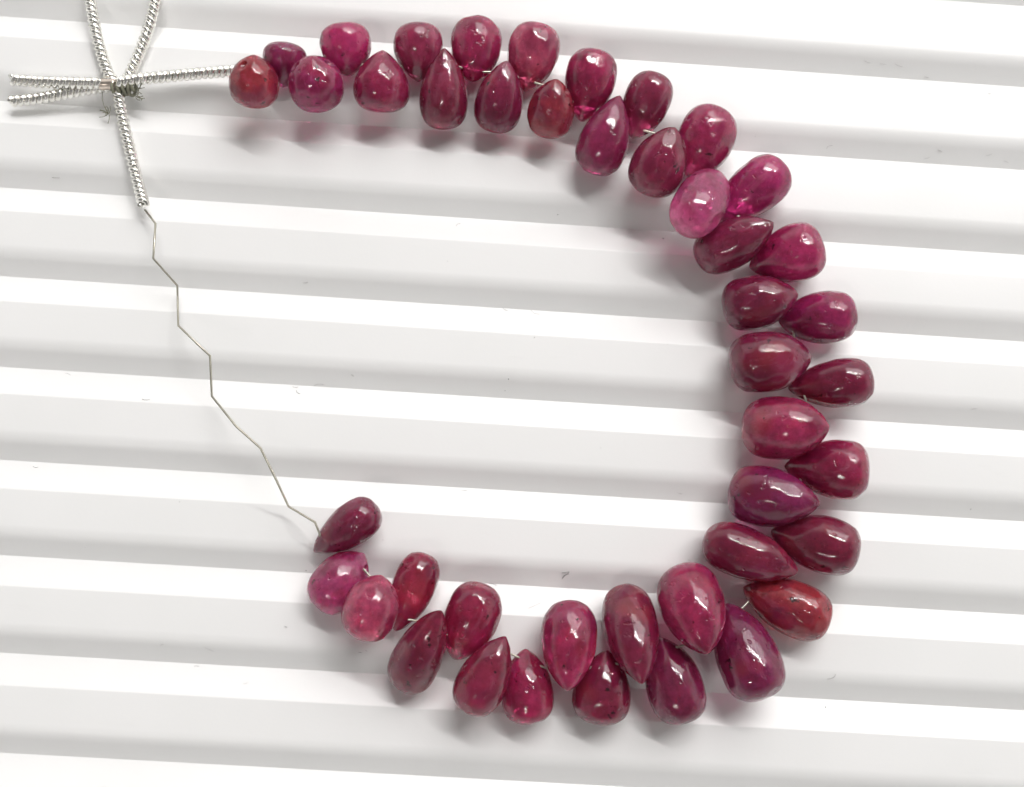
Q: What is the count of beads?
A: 44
